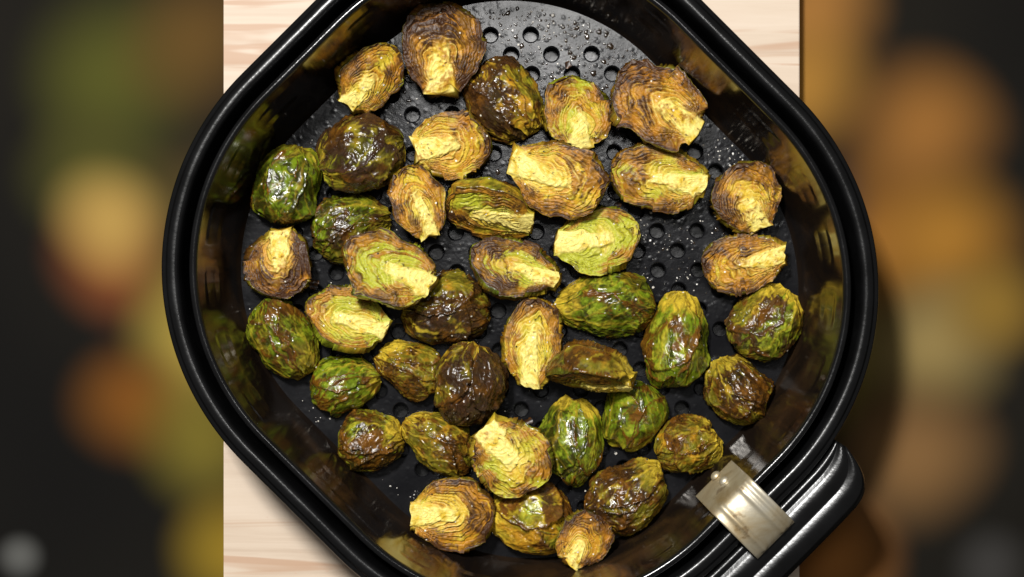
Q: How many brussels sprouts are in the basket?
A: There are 41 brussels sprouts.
